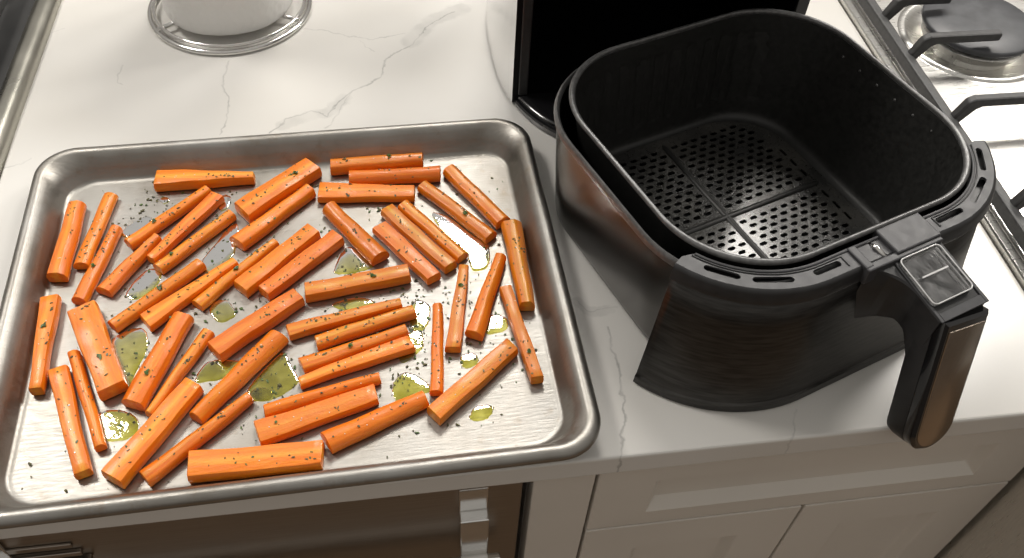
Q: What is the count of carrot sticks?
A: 49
